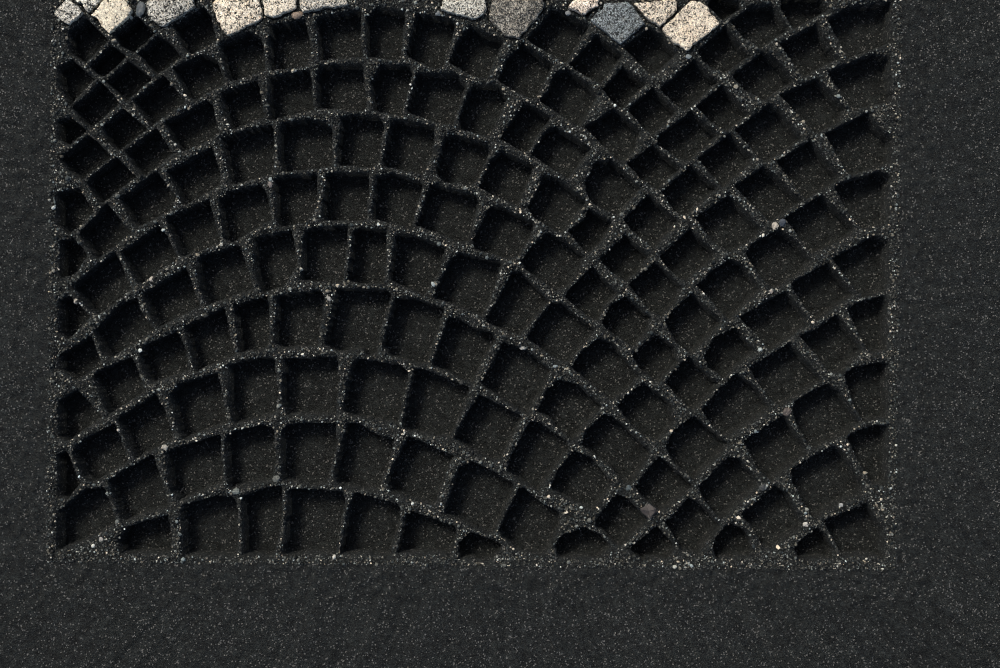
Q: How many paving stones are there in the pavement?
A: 13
